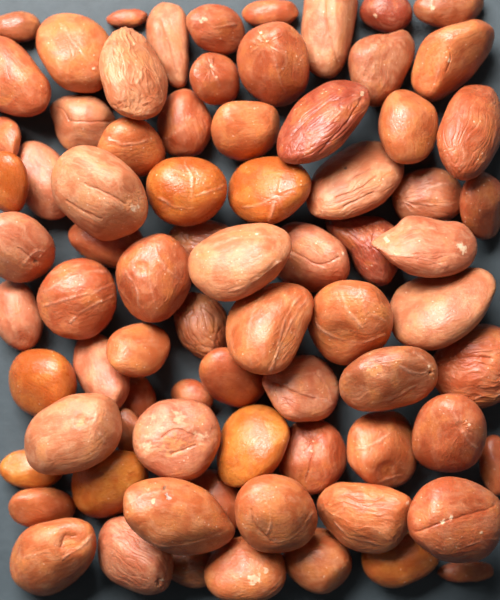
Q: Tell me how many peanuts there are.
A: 77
